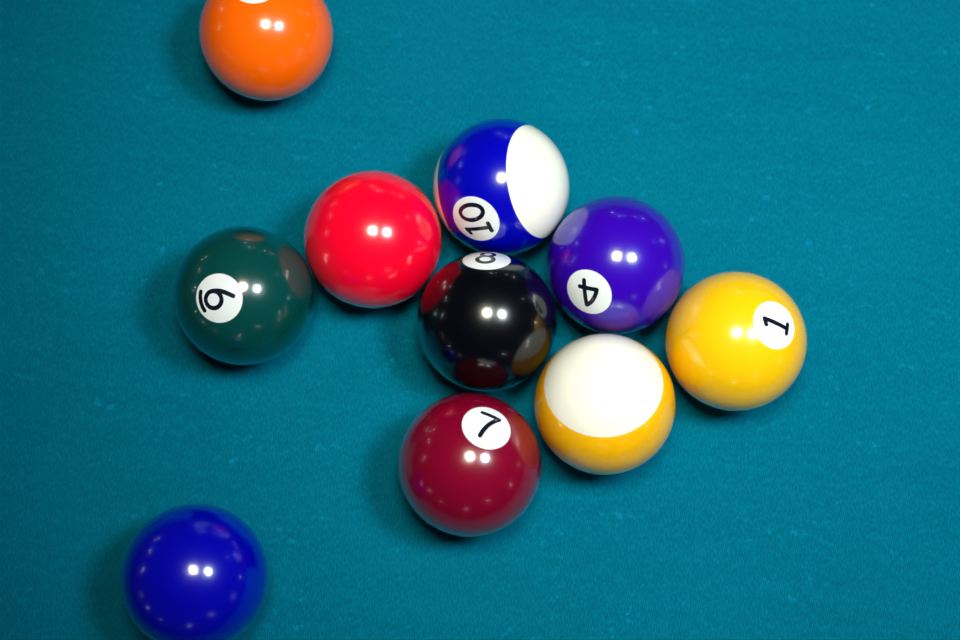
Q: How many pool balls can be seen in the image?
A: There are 10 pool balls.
